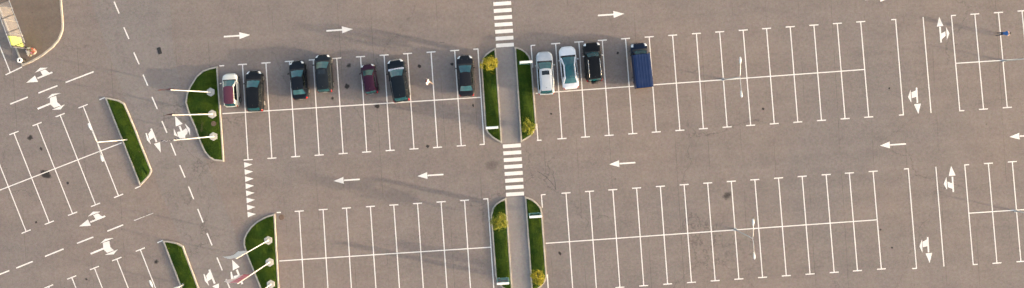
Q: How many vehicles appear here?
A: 11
